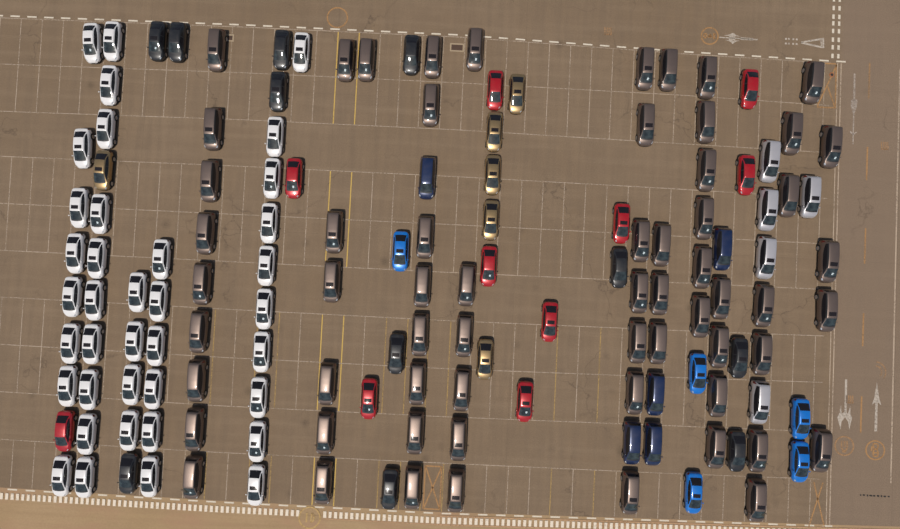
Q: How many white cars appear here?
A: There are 38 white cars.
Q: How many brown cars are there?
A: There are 62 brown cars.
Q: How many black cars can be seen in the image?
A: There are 11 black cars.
